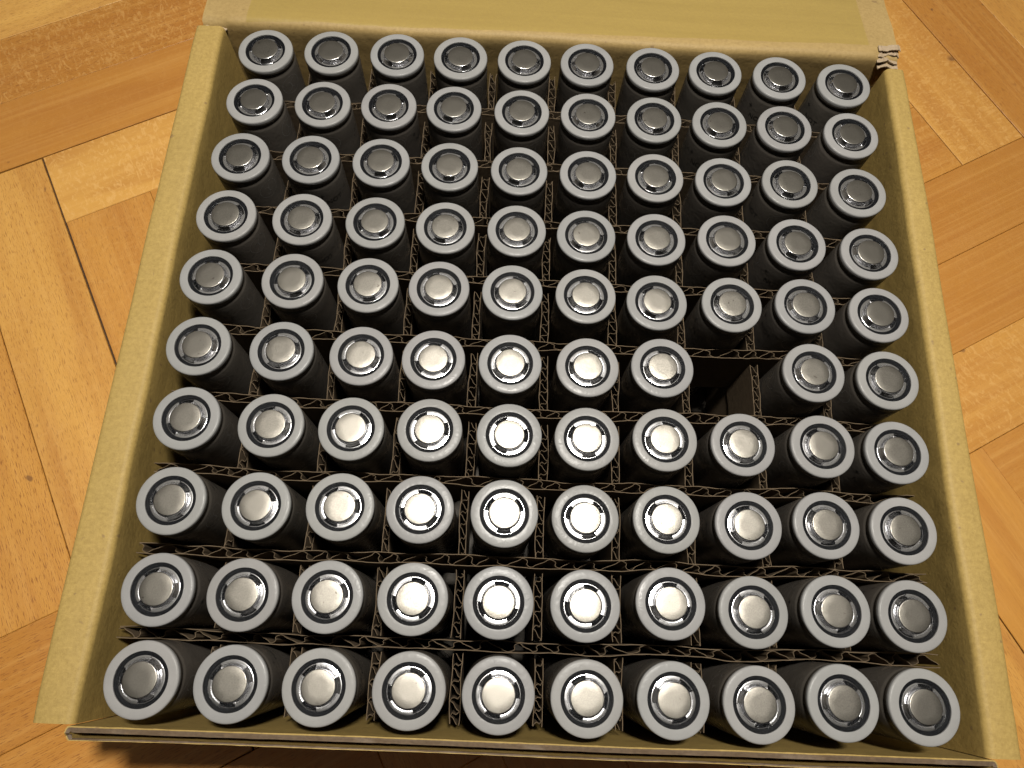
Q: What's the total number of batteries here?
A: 99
